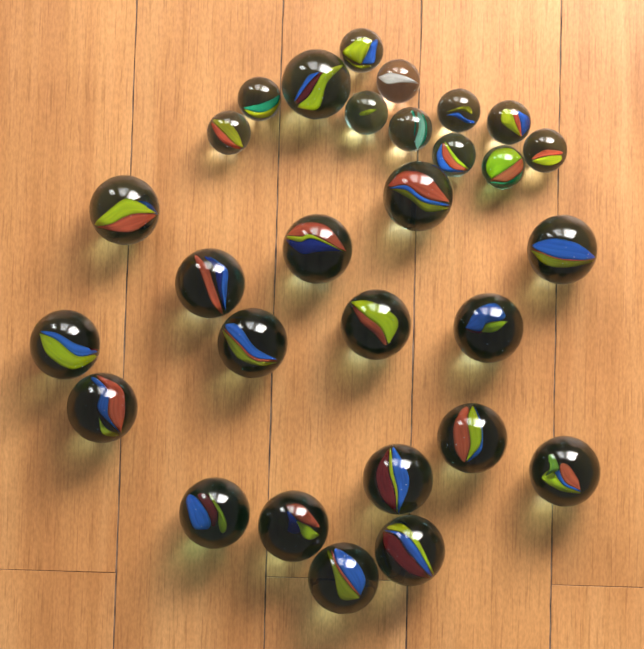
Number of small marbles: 11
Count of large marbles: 18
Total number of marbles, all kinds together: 29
